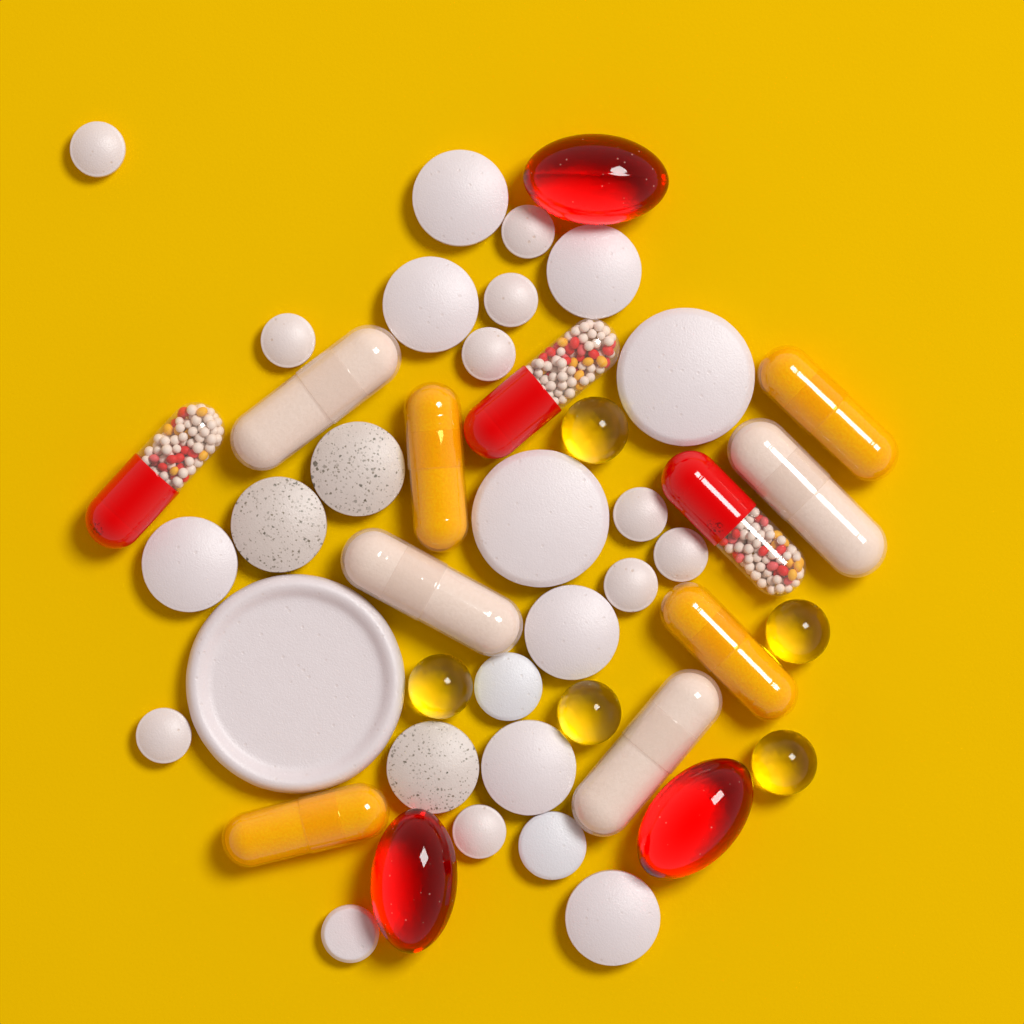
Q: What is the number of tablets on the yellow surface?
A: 26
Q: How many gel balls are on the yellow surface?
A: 5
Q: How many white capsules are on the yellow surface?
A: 4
